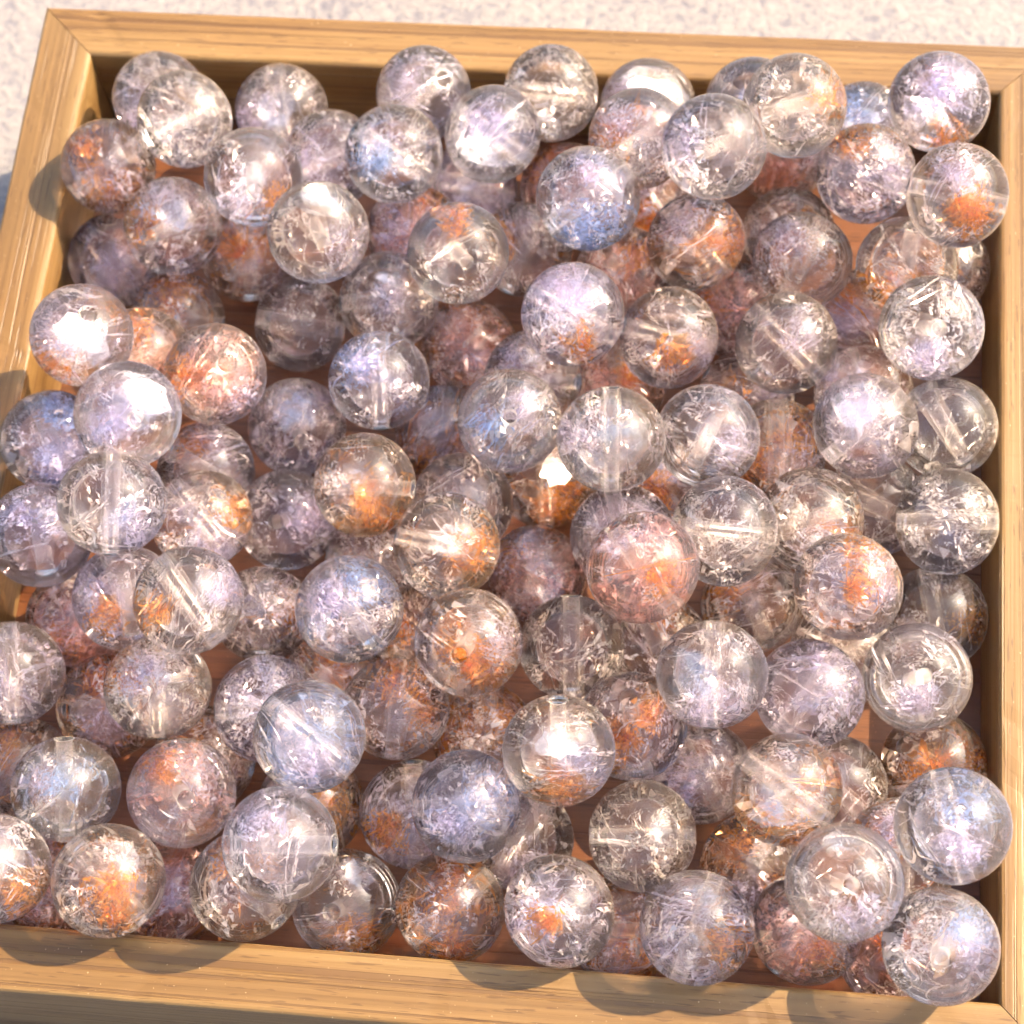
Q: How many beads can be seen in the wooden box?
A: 140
